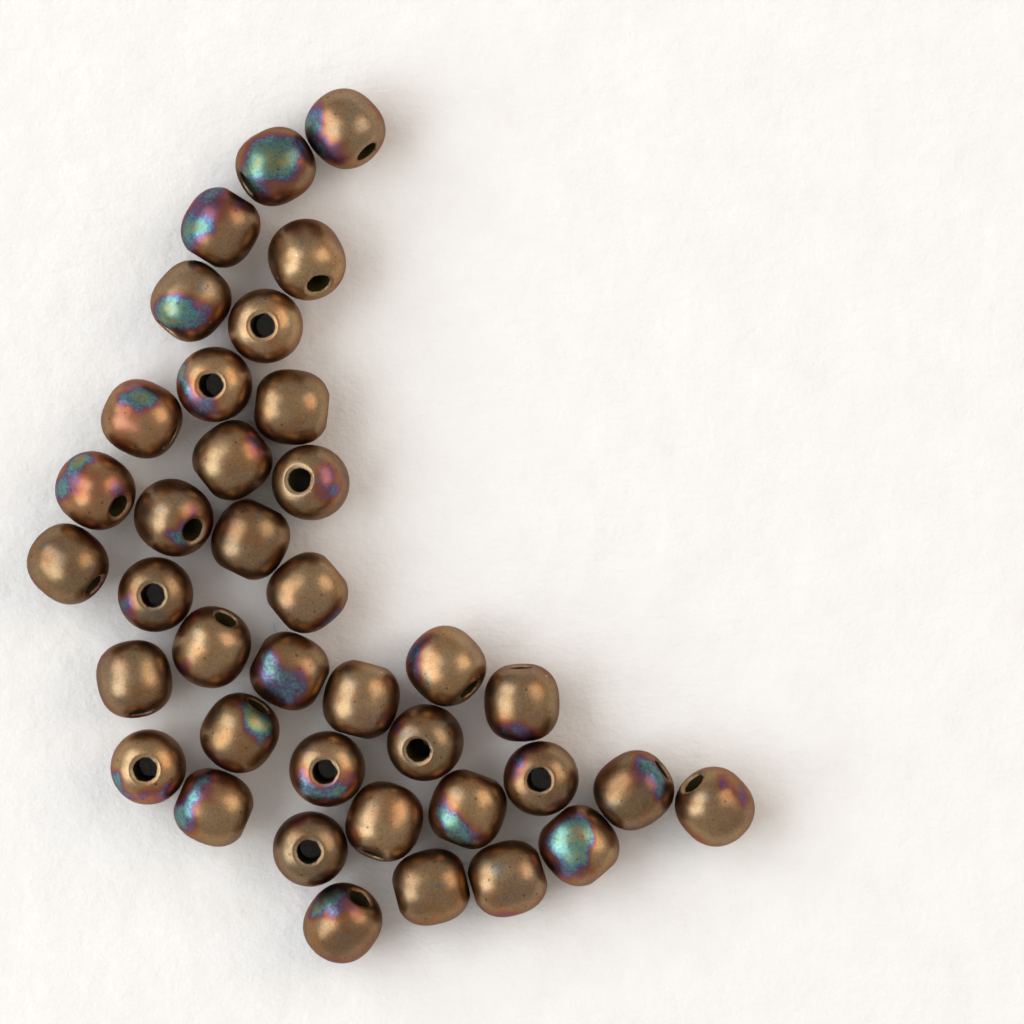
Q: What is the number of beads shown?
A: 38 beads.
